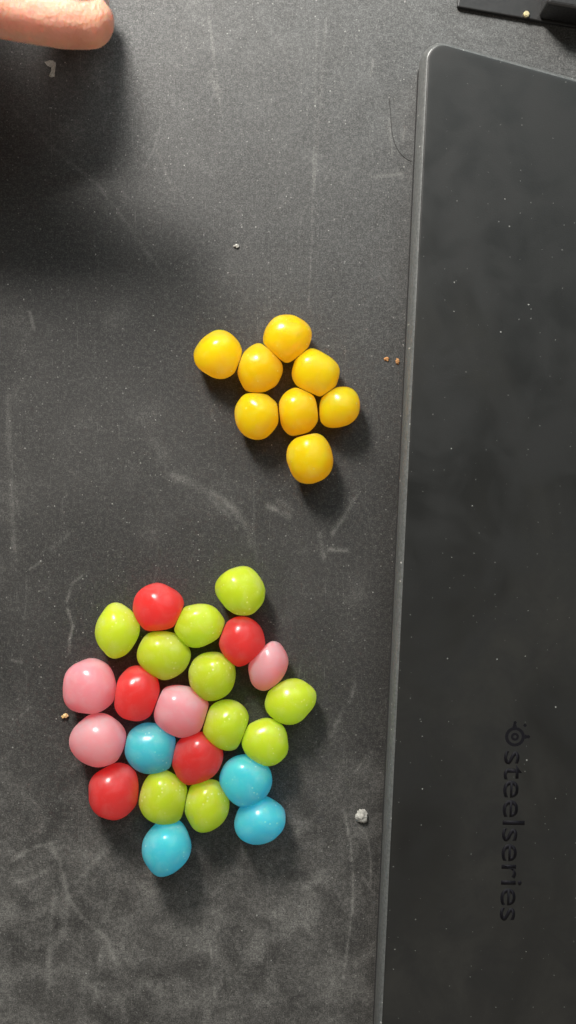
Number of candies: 31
